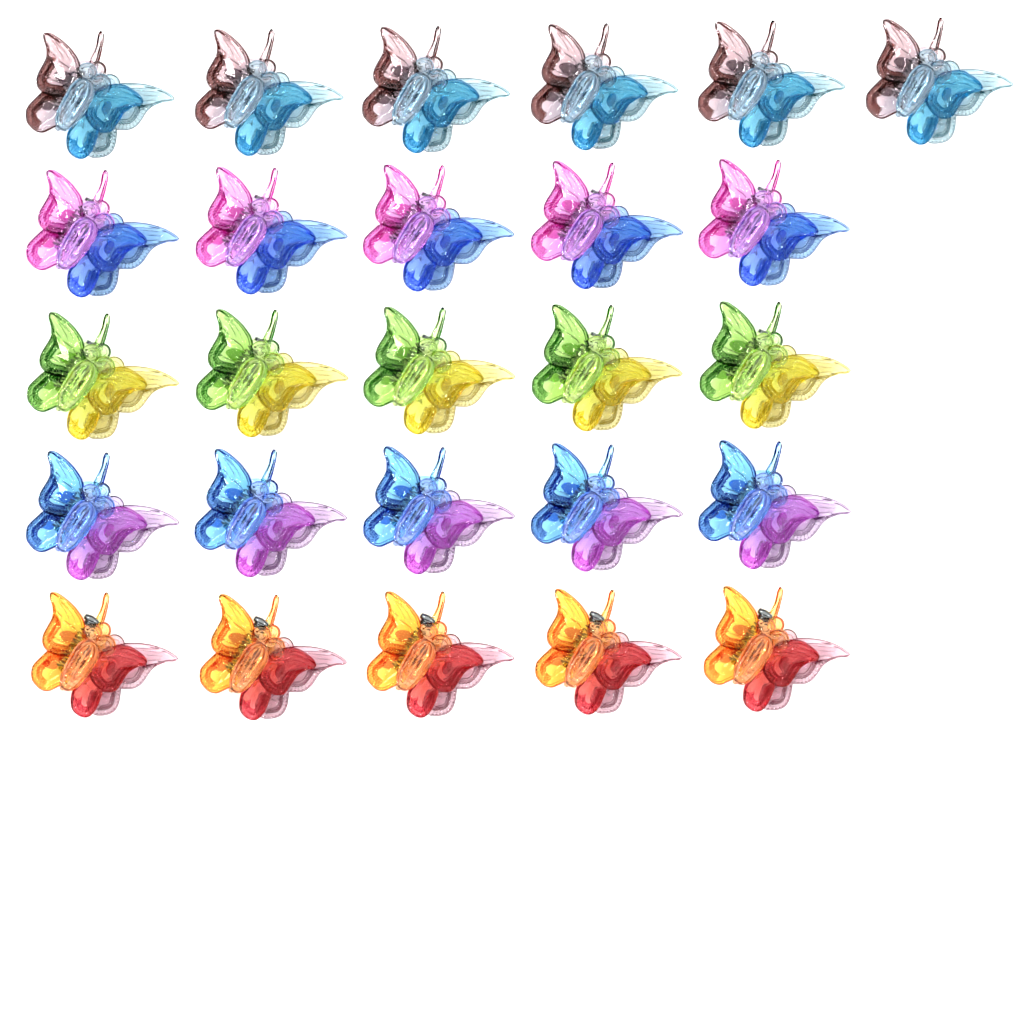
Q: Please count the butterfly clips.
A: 26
